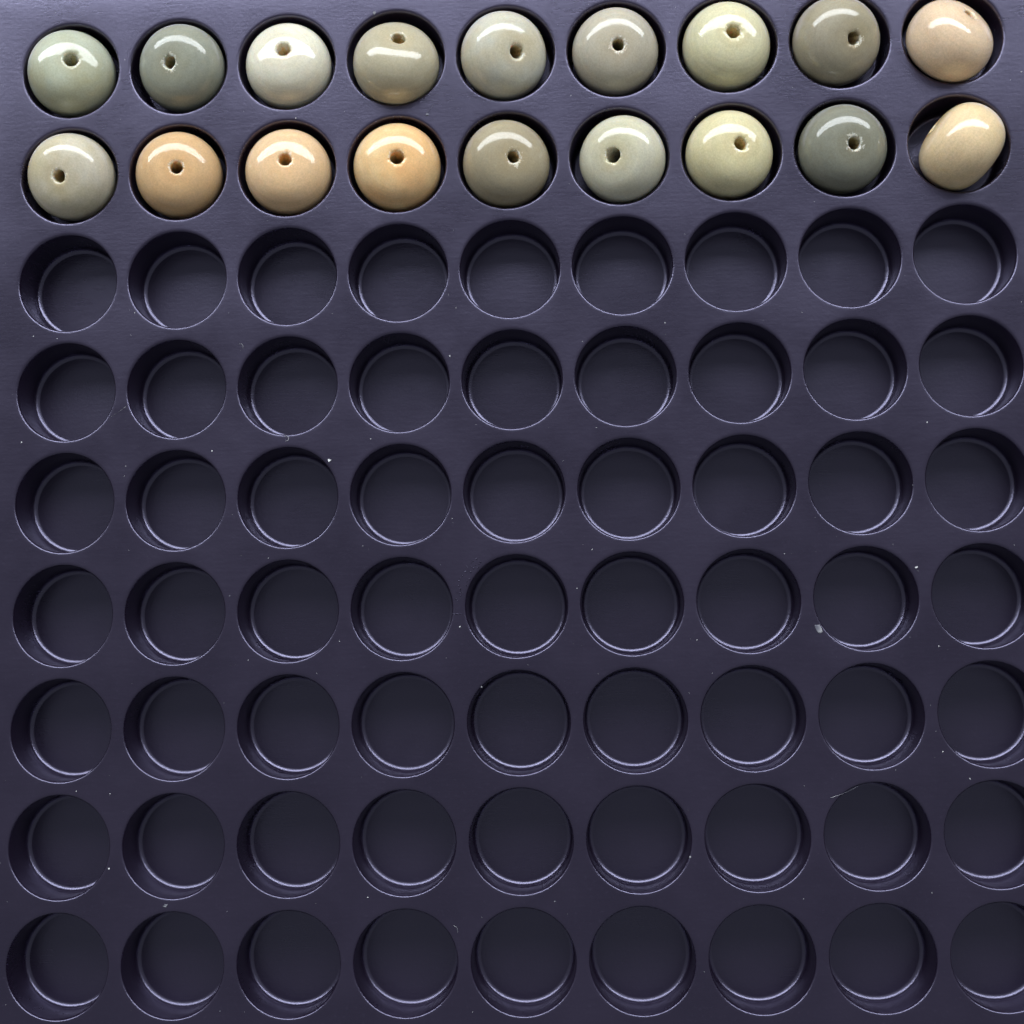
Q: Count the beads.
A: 18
